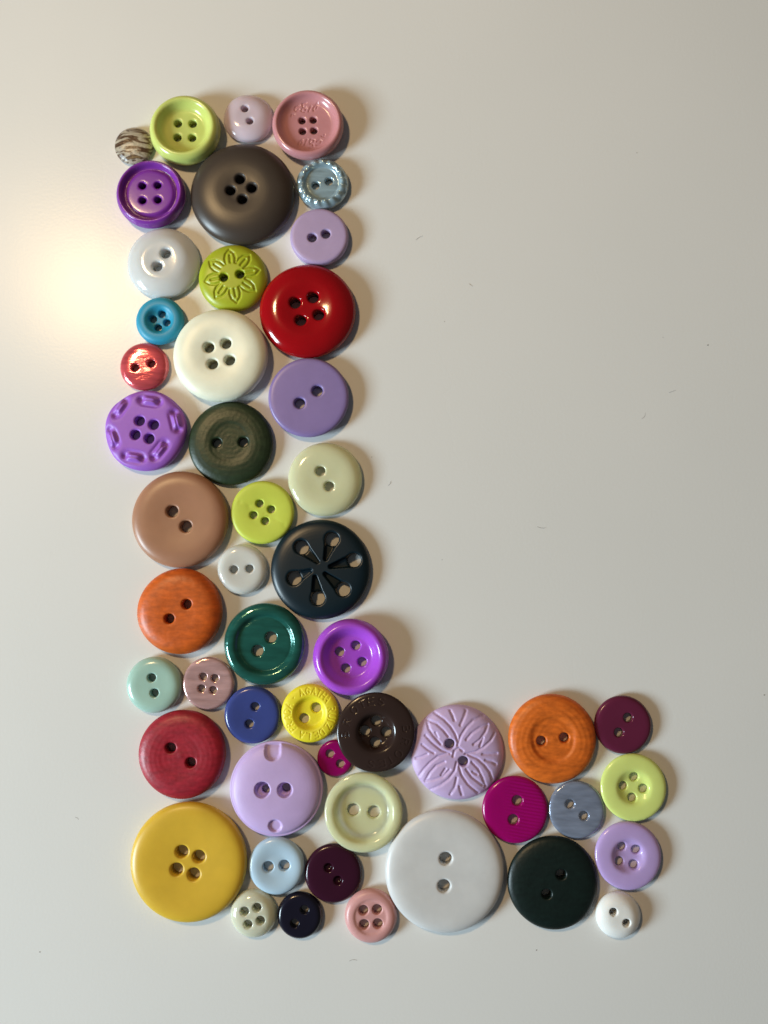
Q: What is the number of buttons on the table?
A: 50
